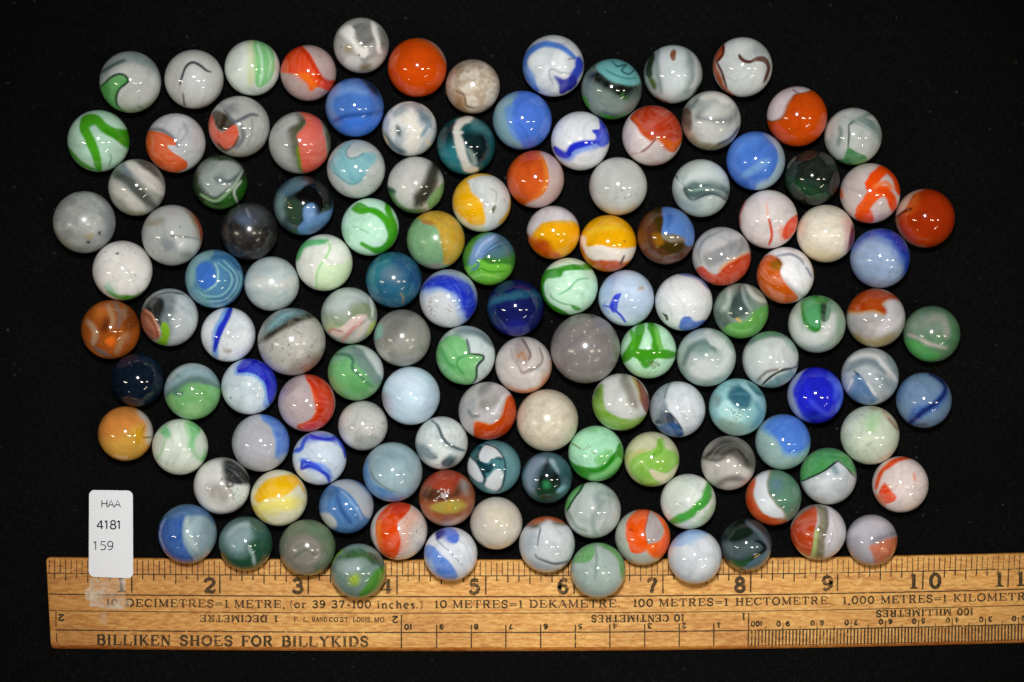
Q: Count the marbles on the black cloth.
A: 128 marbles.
